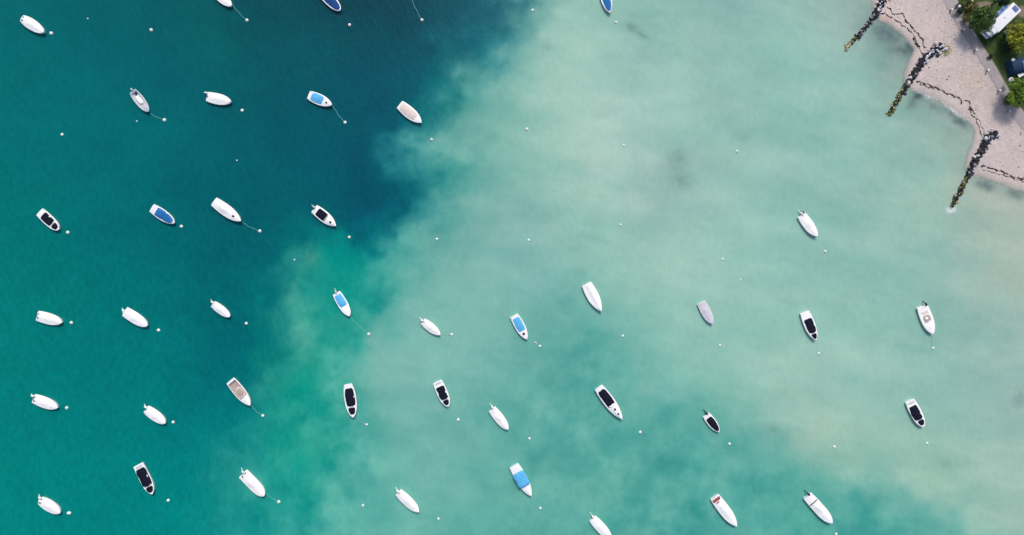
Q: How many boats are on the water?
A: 40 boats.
